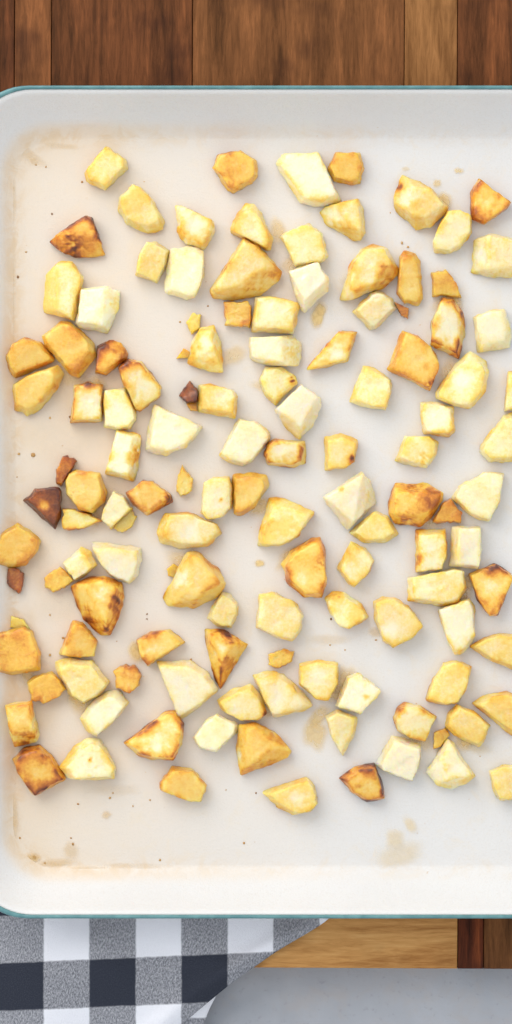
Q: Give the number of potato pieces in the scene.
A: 118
